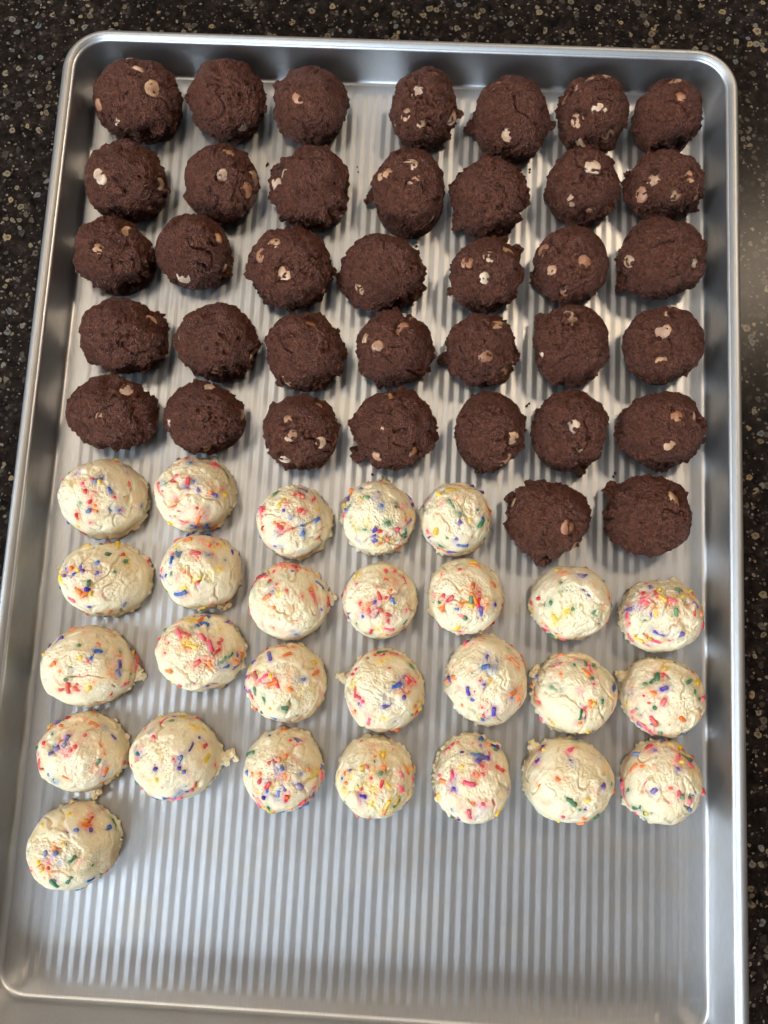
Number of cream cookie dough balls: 27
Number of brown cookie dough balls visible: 37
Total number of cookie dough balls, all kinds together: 64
